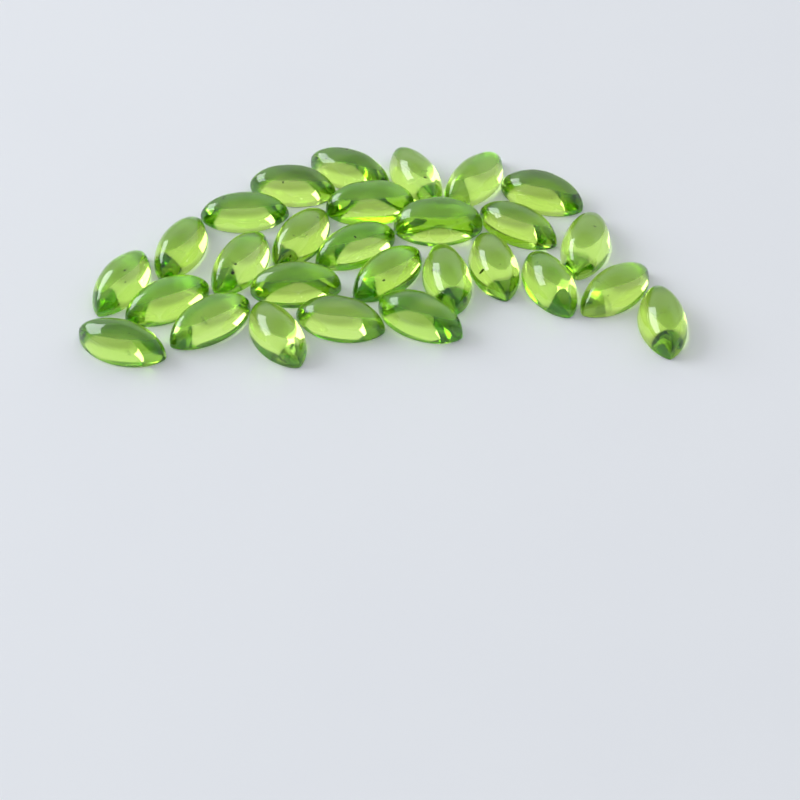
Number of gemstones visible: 28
